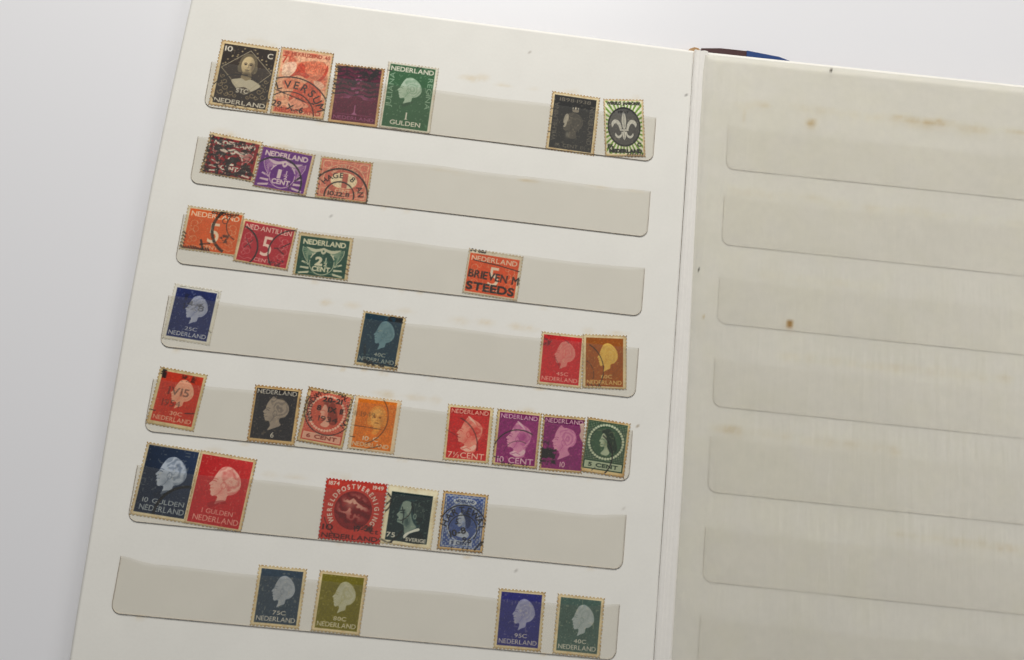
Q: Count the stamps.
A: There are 34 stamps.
